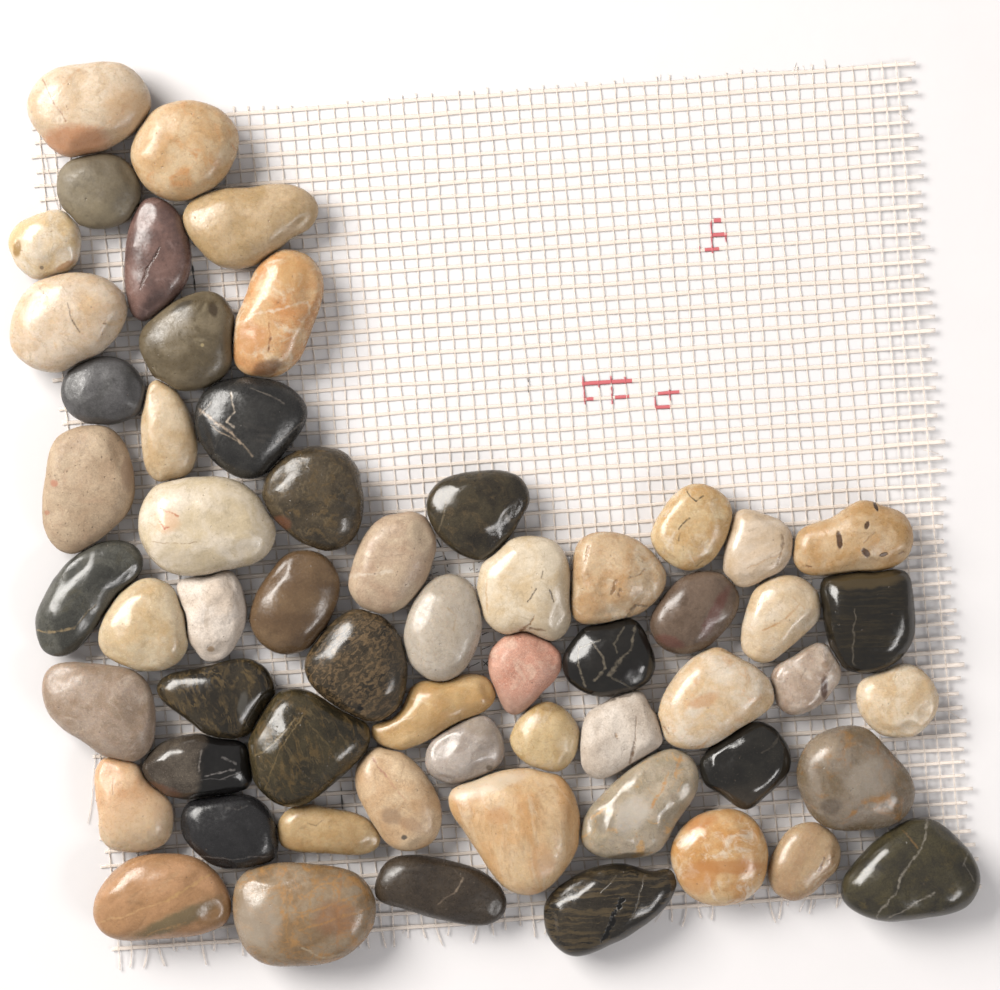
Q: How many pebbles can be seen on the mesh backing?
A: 59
